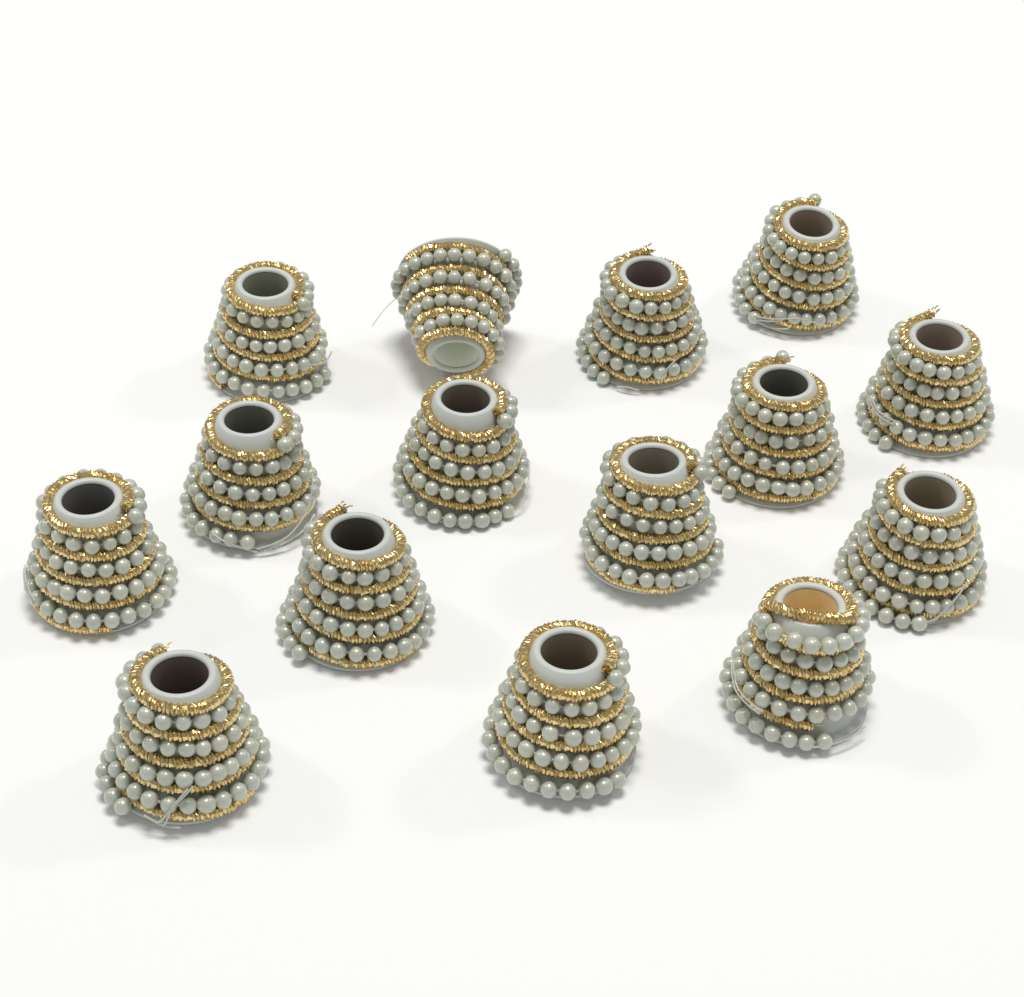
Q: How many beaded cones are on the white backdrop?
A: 15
